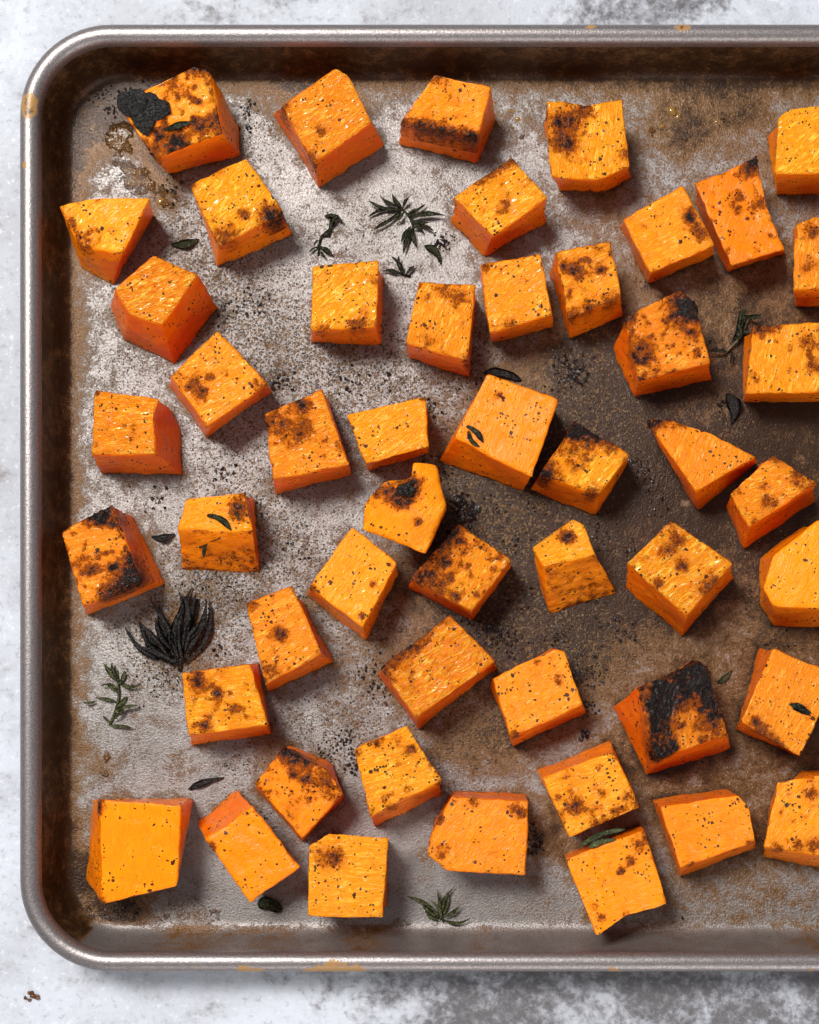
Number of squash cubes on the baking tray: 50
